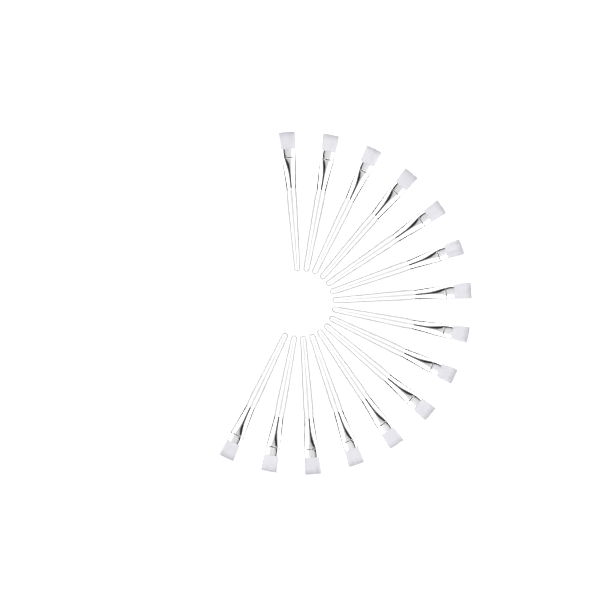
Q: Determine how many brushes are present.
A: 15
